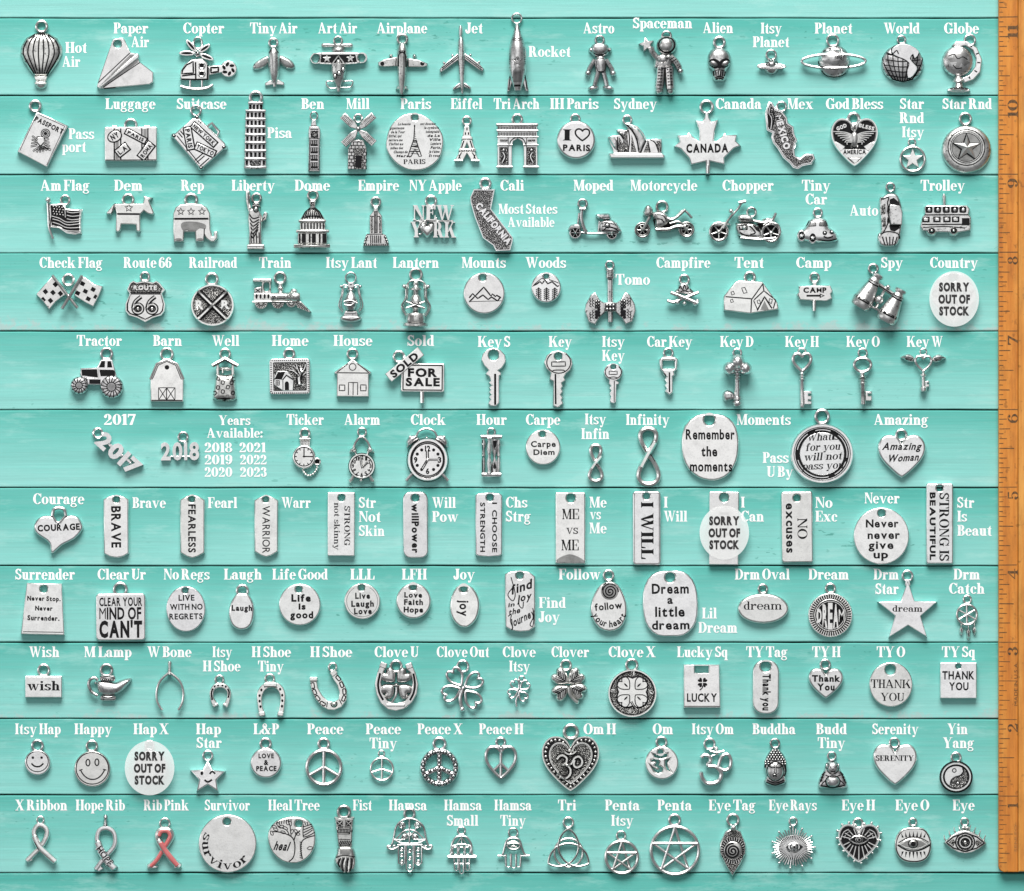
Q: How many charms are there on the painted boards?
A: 162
